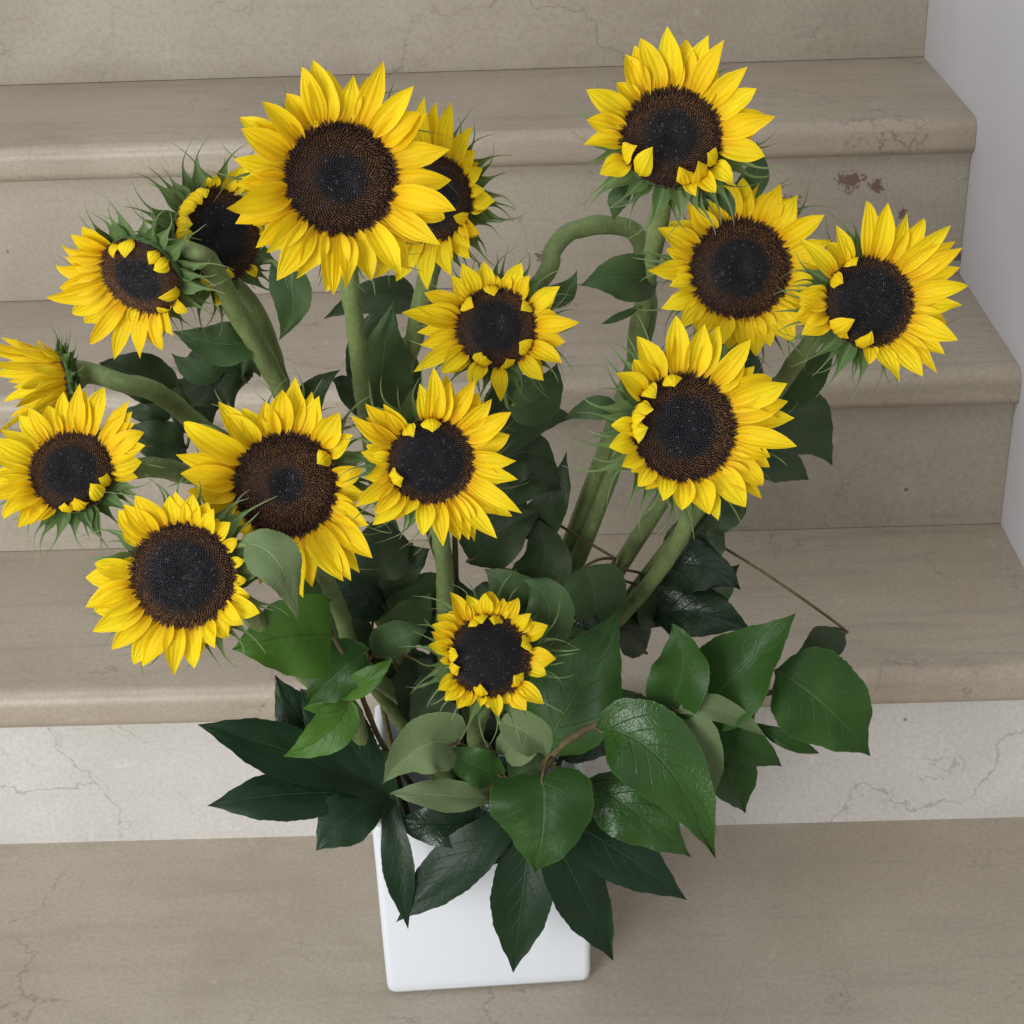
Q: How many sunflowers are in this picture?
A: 15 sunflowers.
